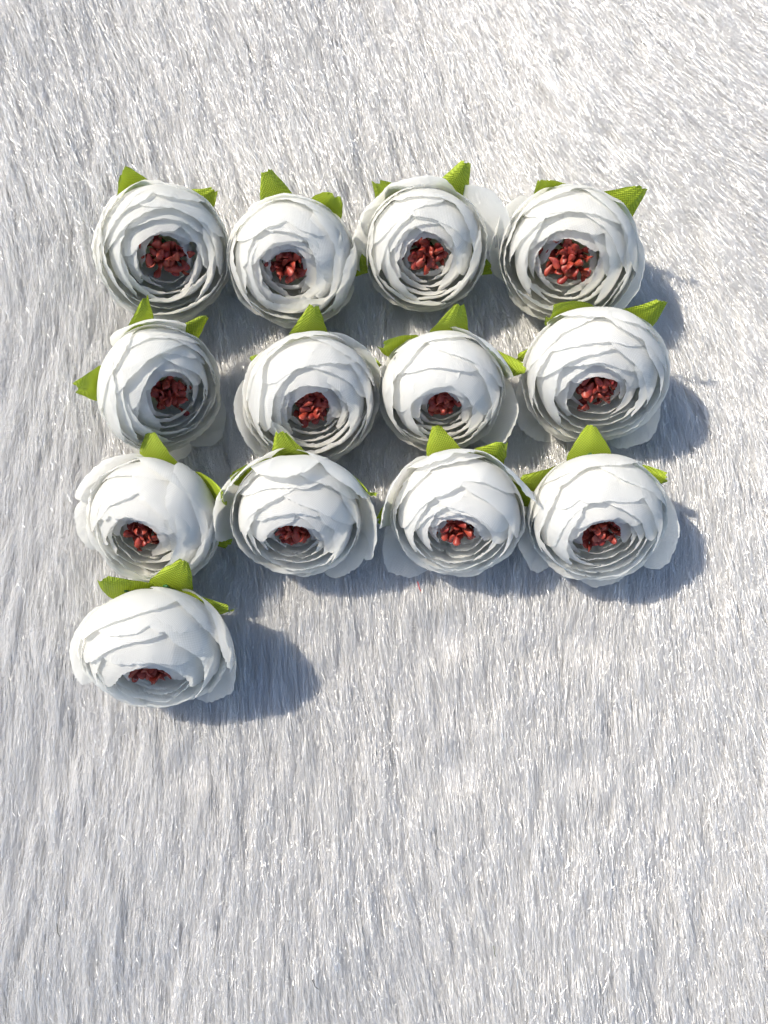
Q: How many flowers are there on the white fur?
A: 13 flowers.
